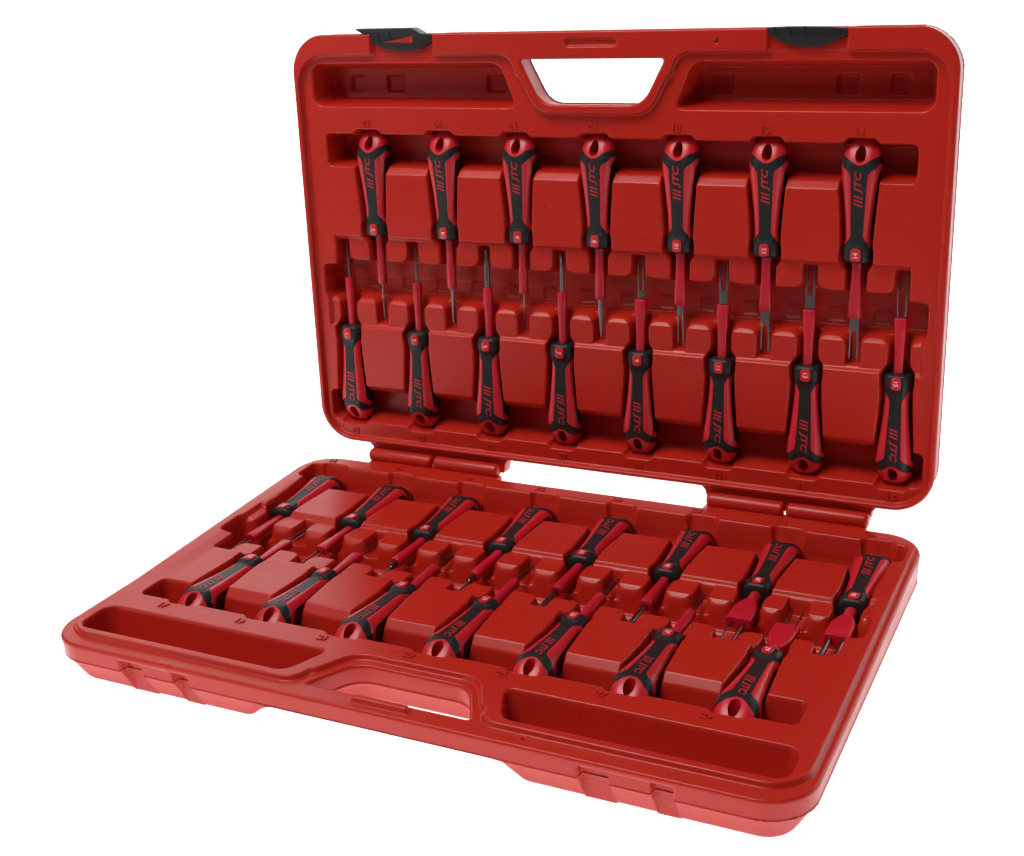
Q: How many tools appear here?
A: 30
